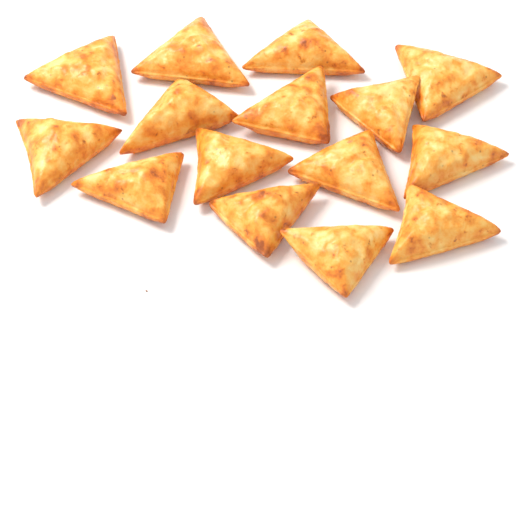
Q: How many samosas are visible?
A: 15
